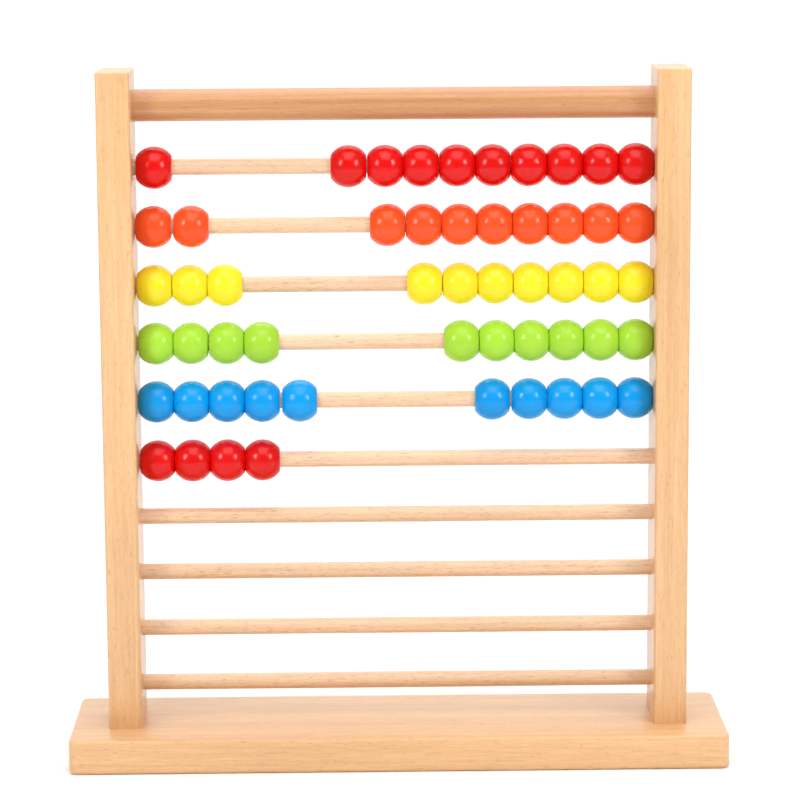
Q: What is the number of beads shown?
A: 54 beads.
